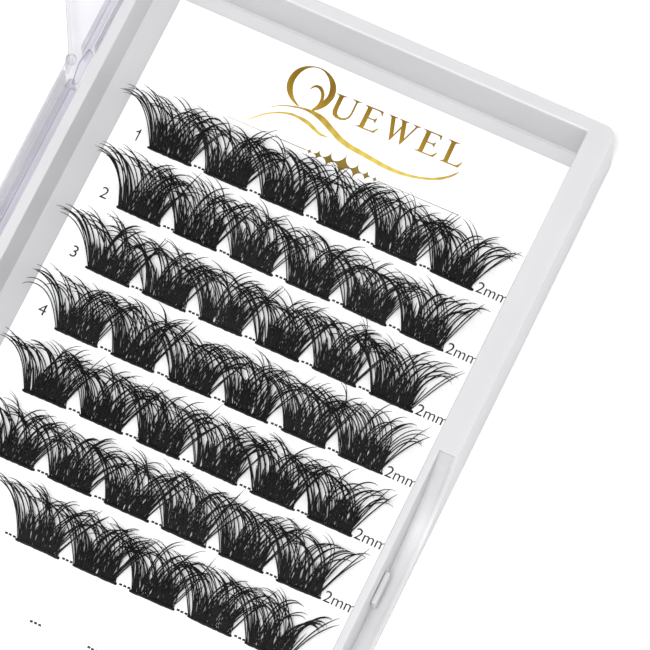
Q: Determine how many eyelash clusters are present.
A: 41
